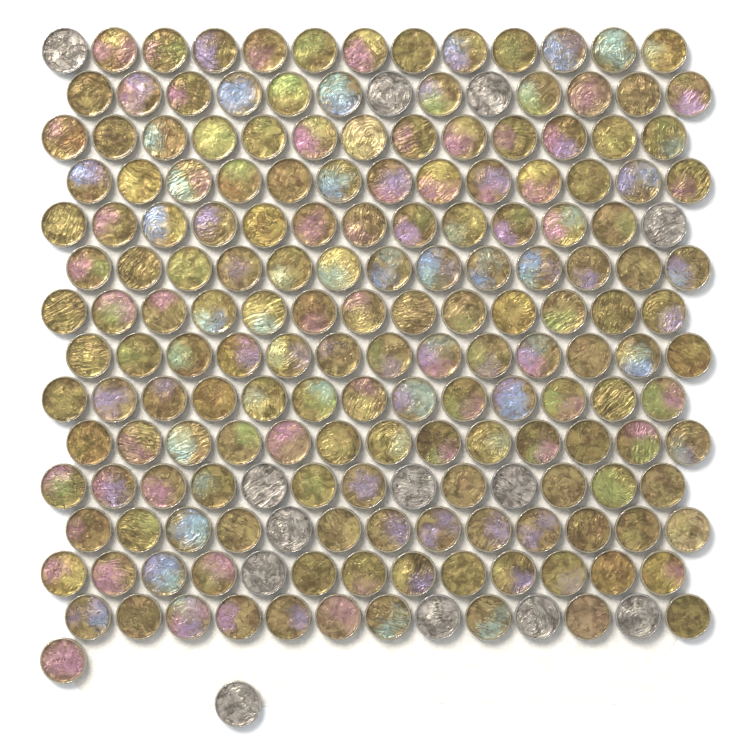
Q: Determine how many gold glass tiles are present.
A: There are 171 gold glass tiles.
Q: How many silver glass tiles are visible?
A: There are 13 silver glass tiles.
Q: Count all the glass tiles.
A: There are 184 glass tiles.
